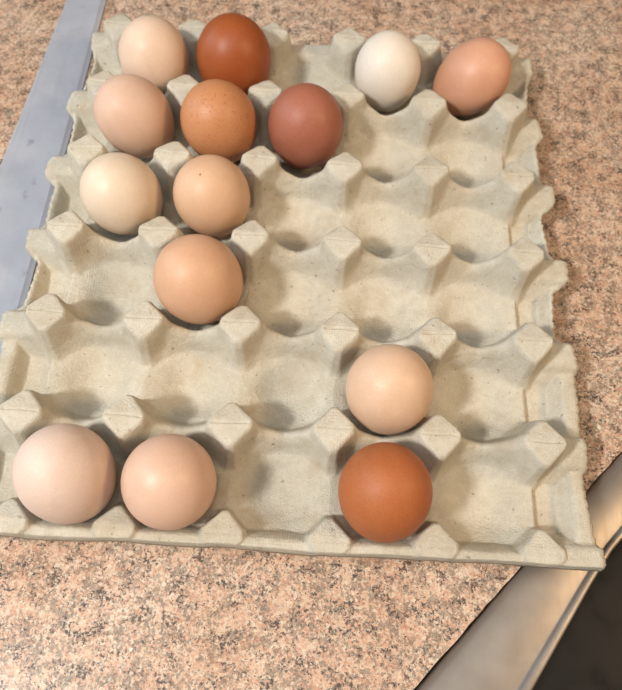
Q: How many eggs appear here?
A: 14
